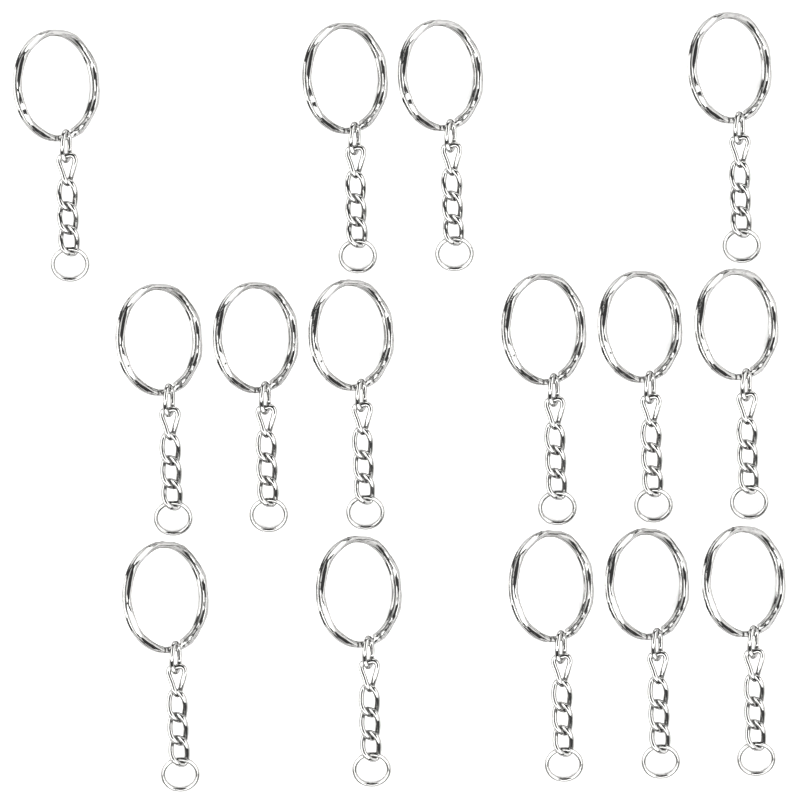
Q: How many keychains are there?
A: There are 15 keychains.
